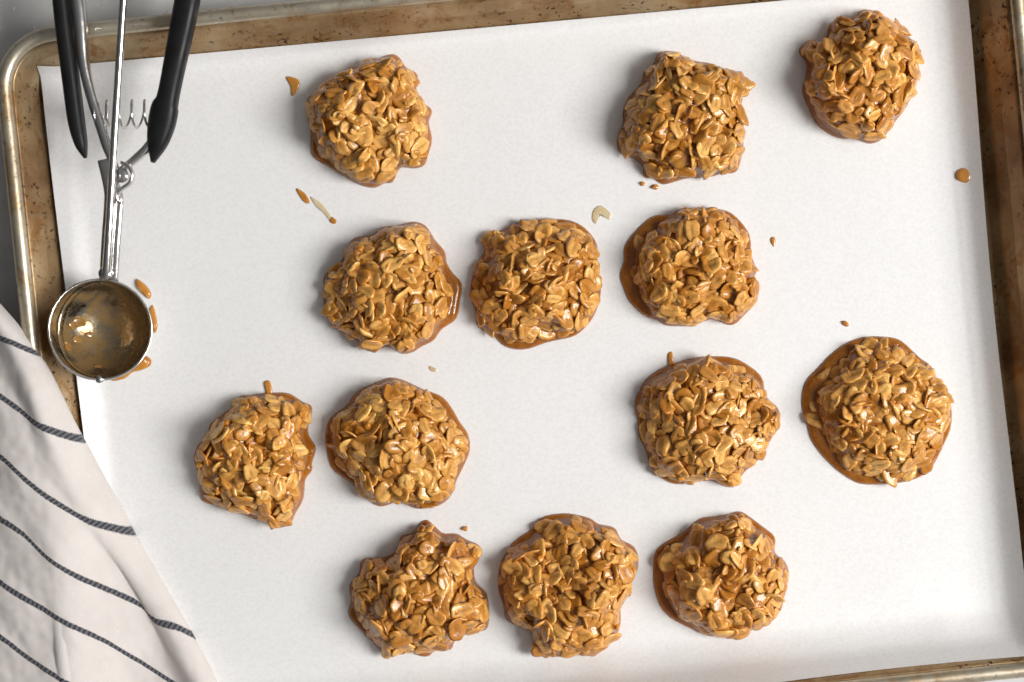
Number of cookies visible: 13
